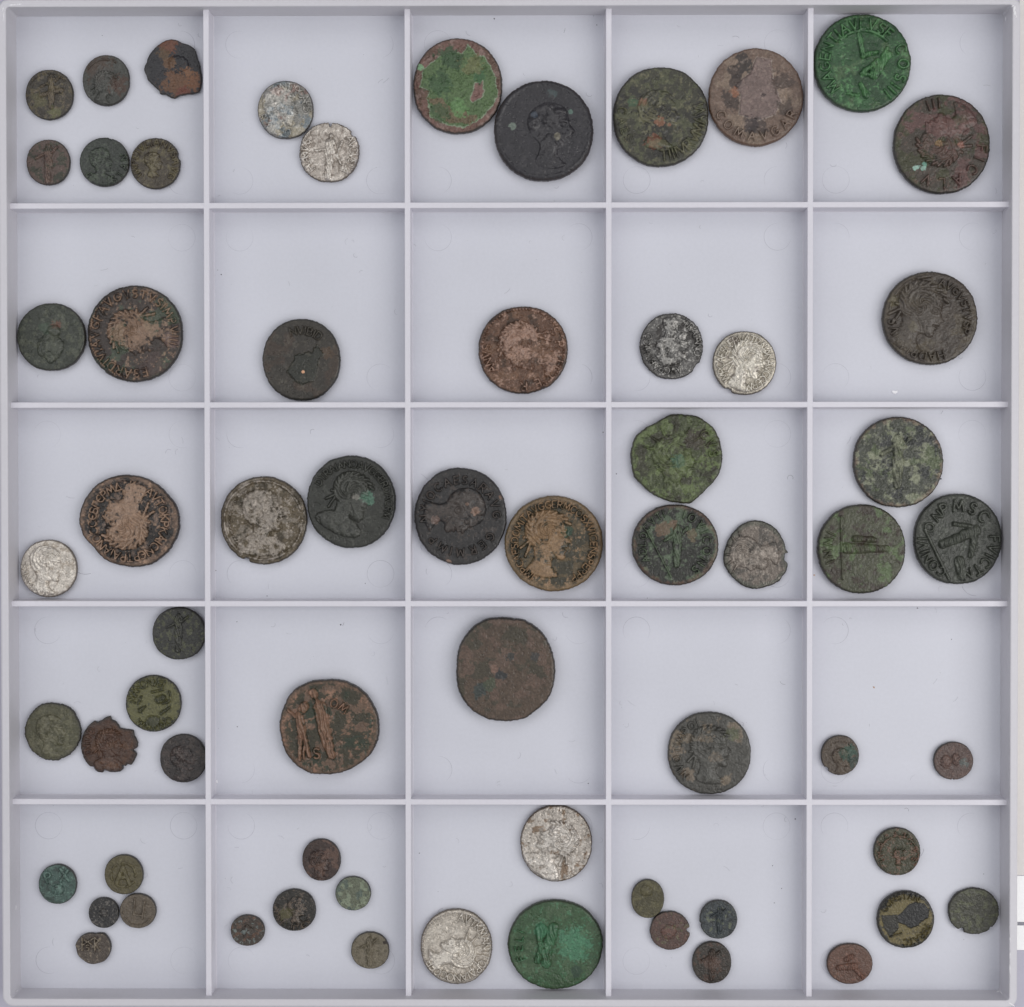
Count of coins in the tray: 64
